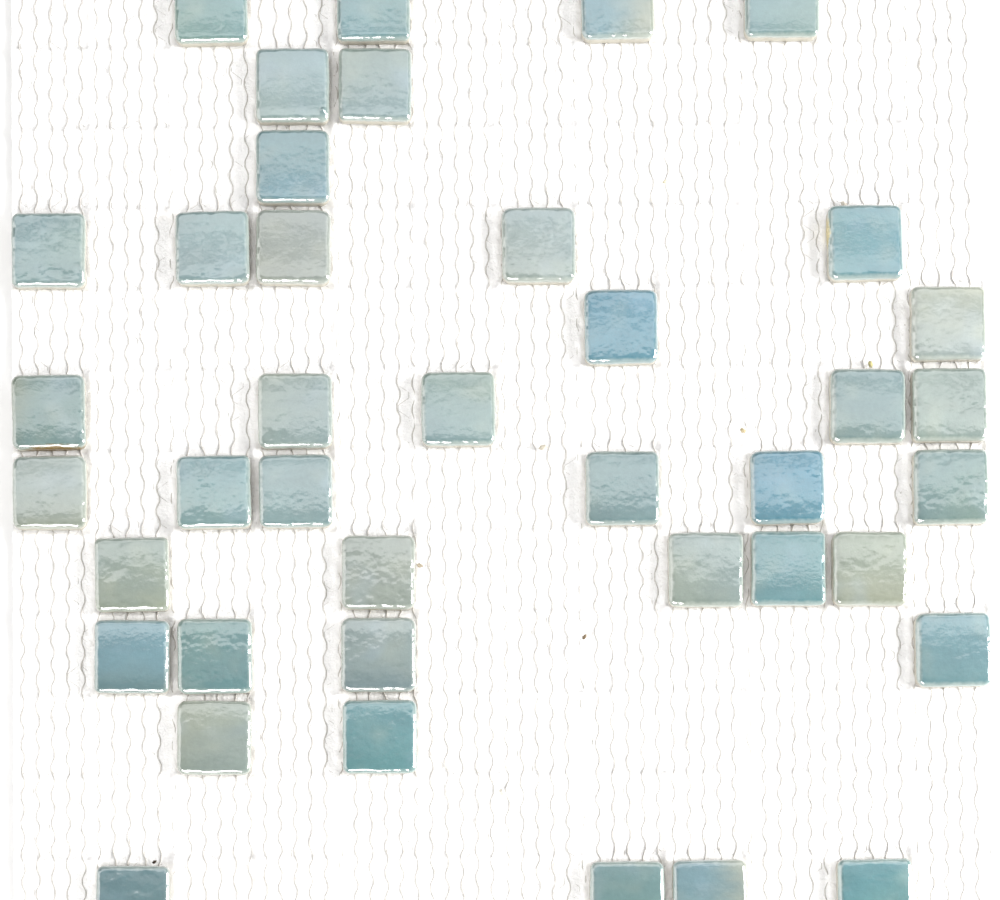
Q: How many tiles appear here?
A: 40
